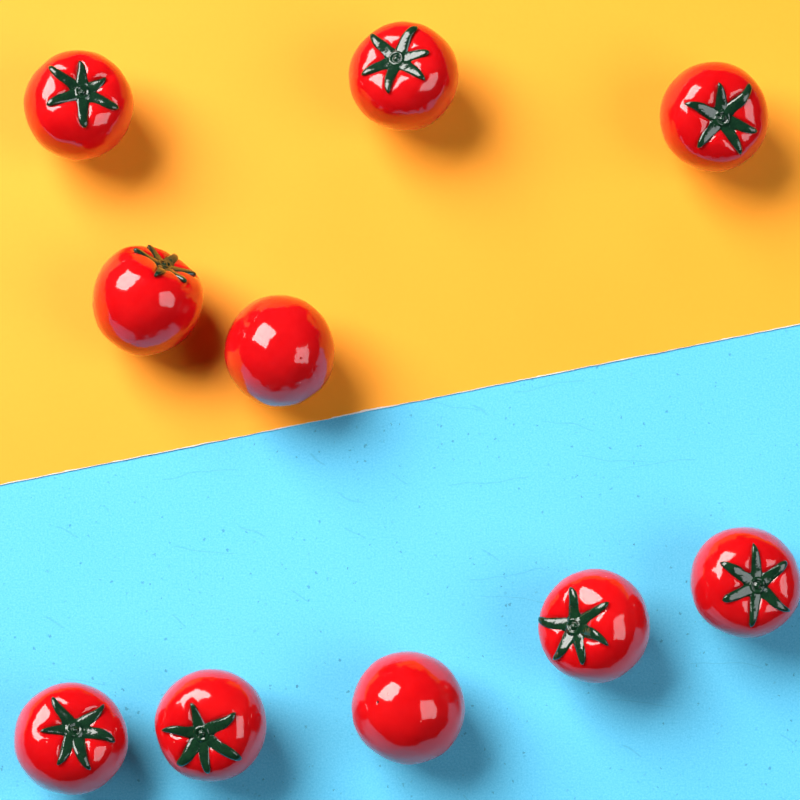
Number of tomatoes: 10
